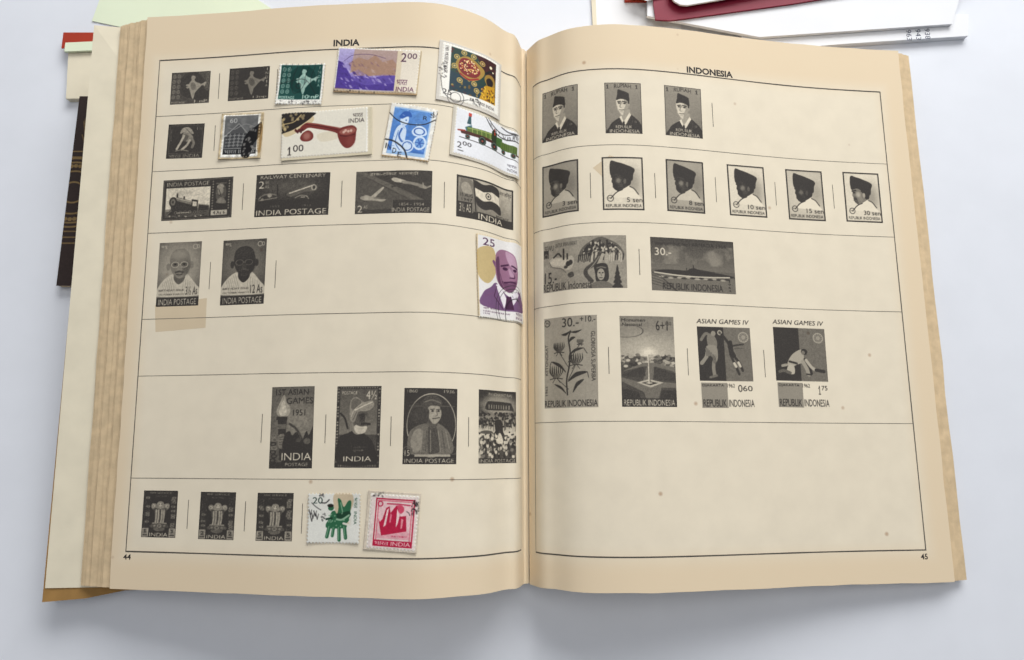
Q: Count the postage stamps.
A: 10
